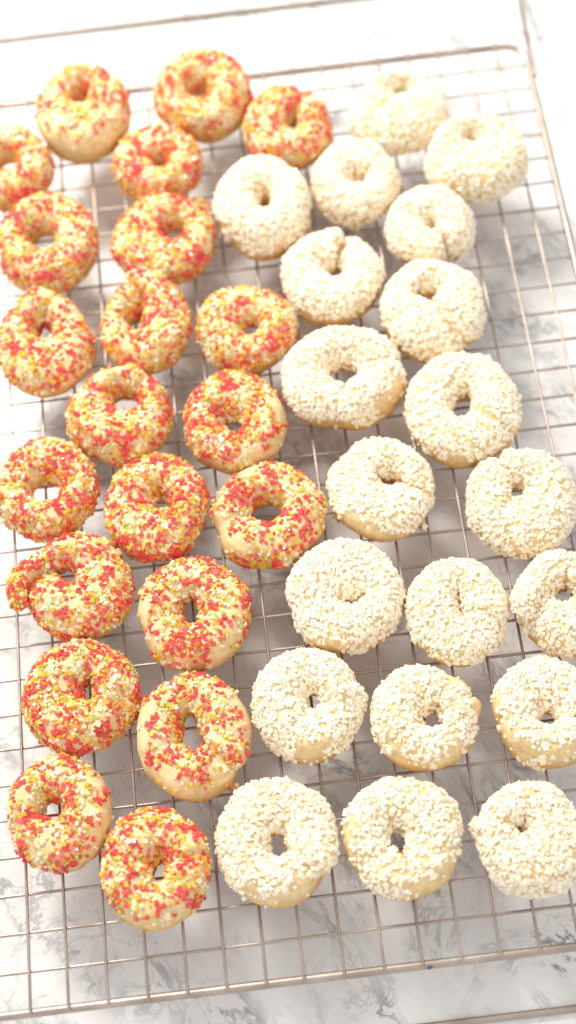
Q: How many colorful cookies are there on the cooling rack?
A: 21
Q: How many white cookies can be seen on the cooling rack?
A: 20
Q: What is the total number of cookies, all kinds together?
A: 41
